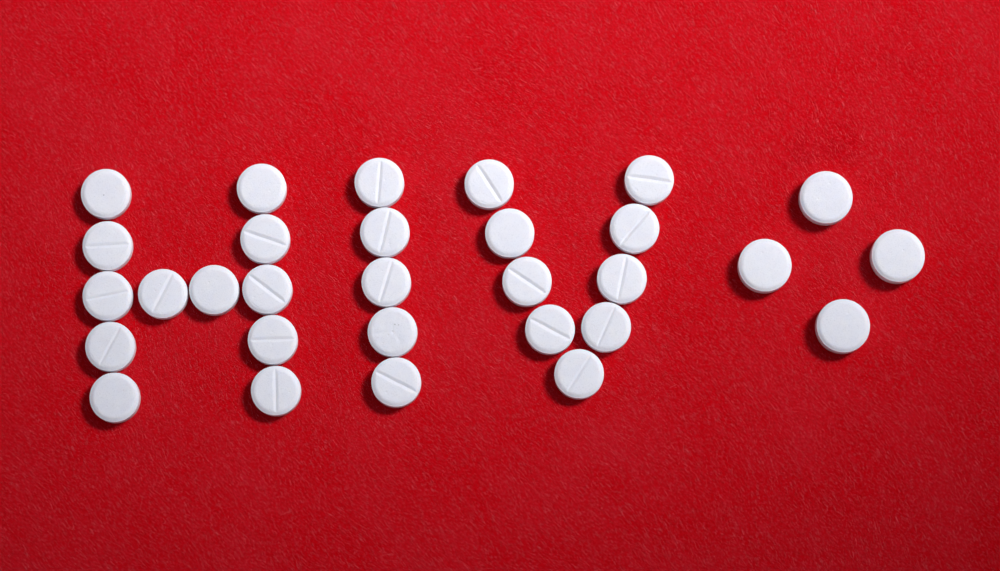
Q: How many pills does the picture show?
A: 30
